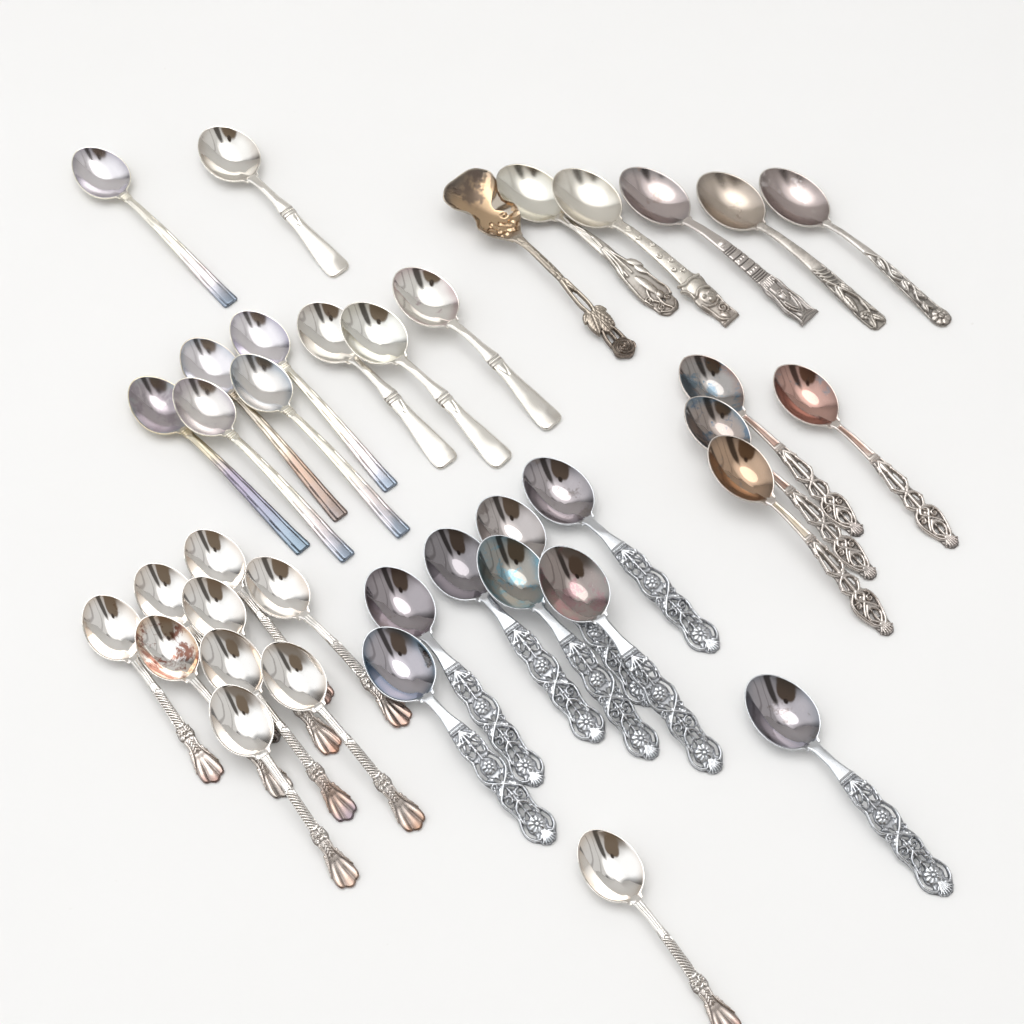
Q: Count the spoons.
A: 38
